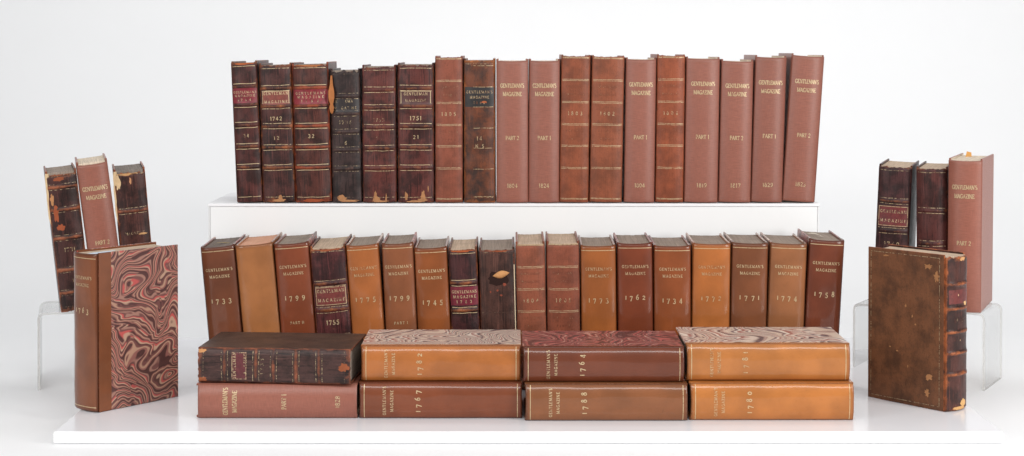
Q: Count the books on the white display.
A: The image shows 52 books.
